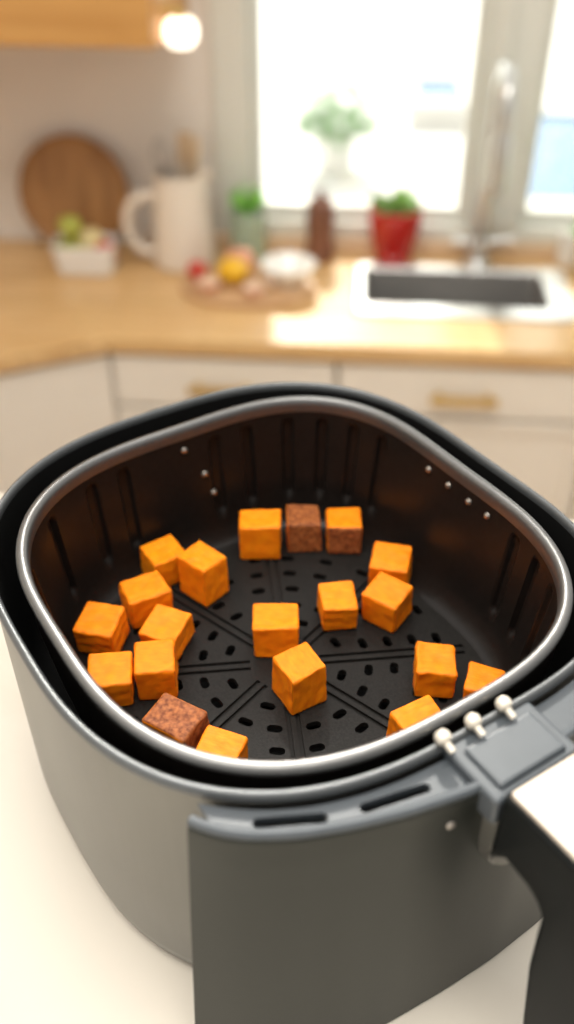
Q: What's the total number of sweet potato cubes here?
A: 20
